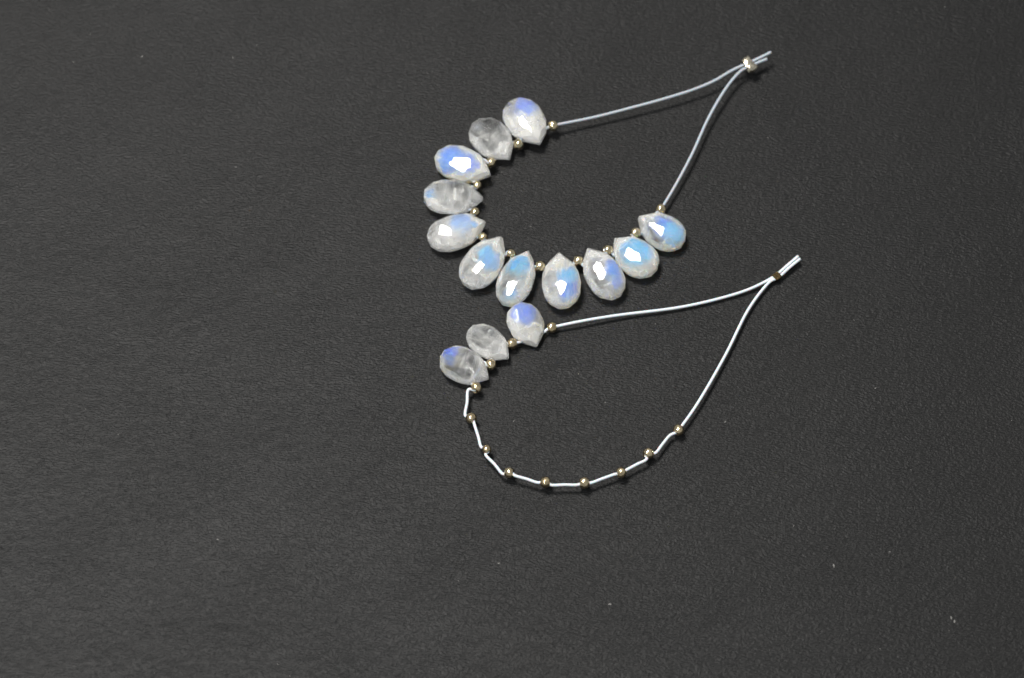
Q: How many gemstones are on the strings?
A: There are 14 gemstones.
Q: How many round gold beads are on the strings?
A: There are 24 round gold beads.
